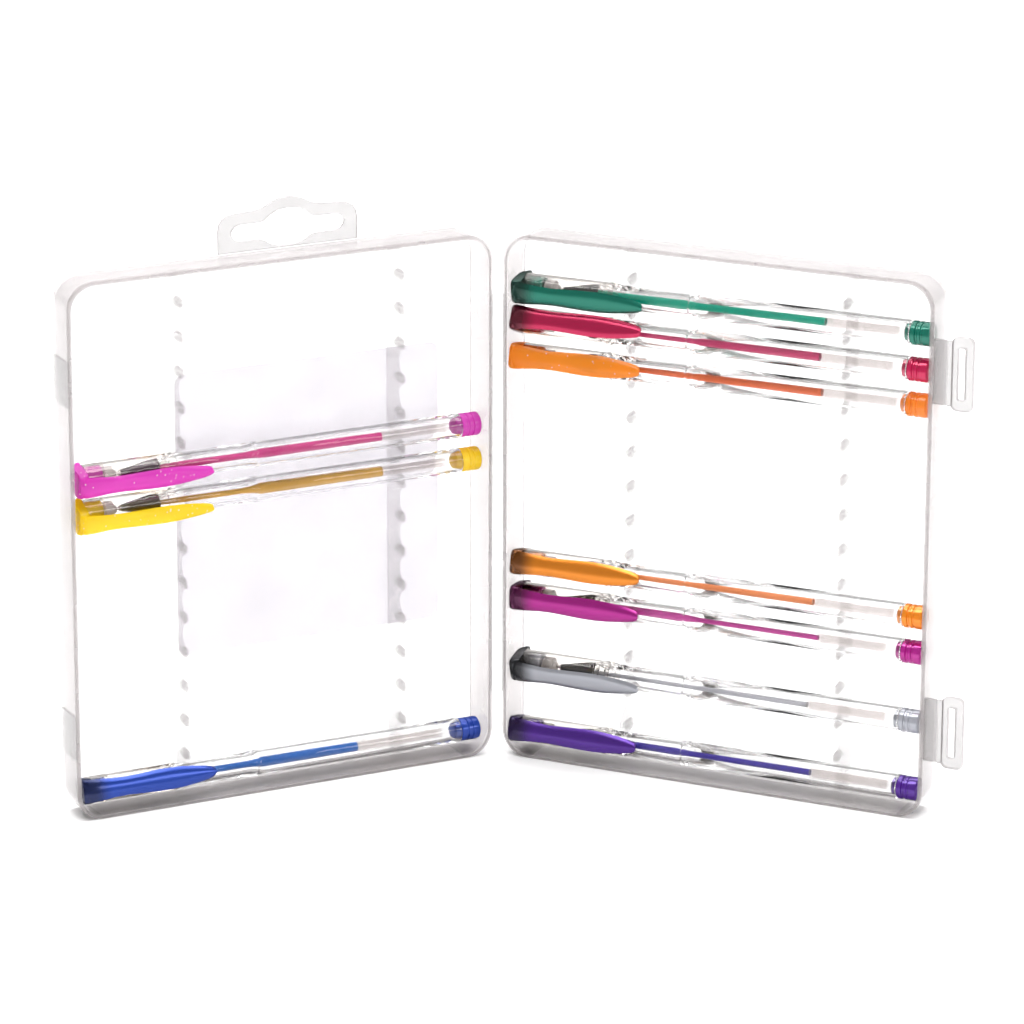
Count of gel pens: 10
